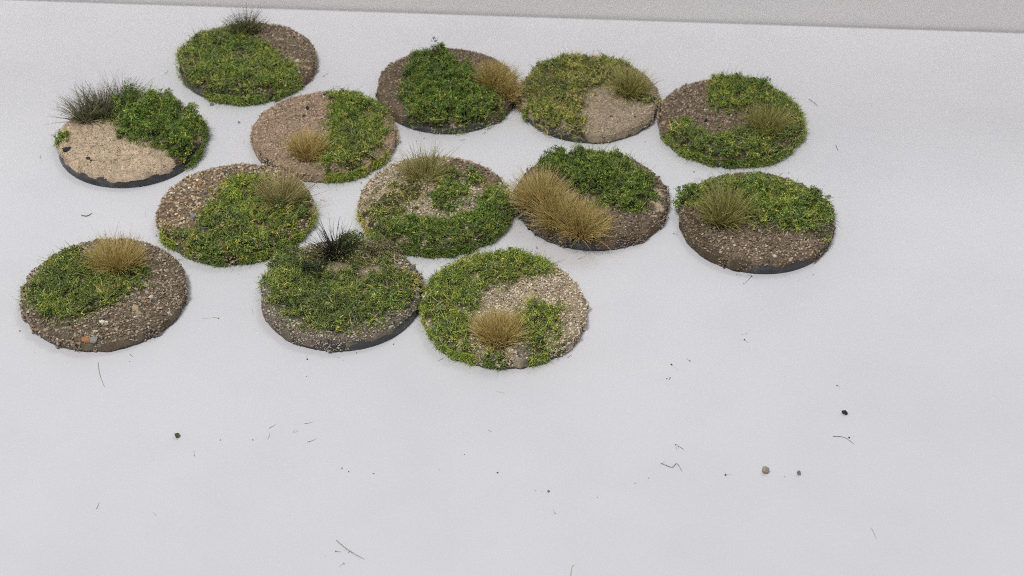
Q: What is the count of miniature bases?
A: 13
